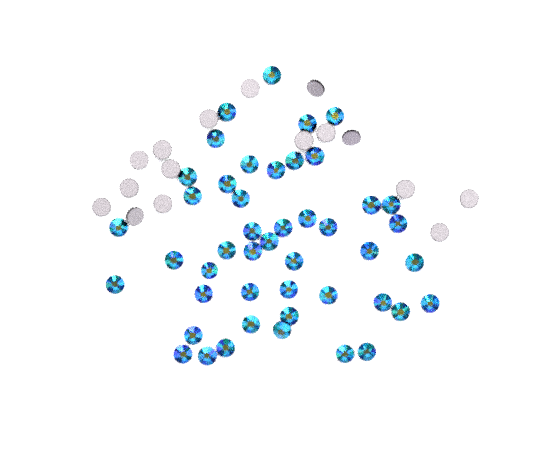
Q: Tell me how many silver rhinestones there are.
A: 16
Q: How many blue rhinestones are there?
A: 46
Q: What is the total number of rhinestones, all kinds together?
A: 62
